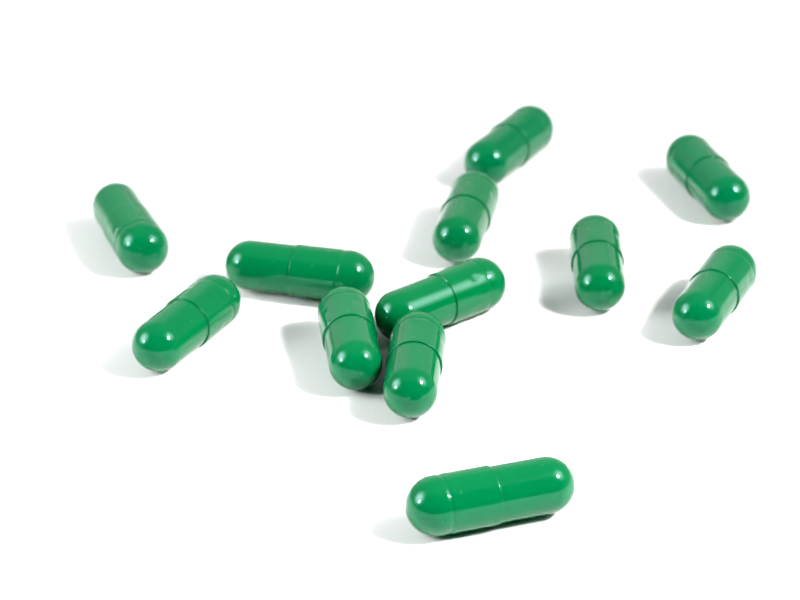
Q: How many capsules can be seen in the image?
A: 12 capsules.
